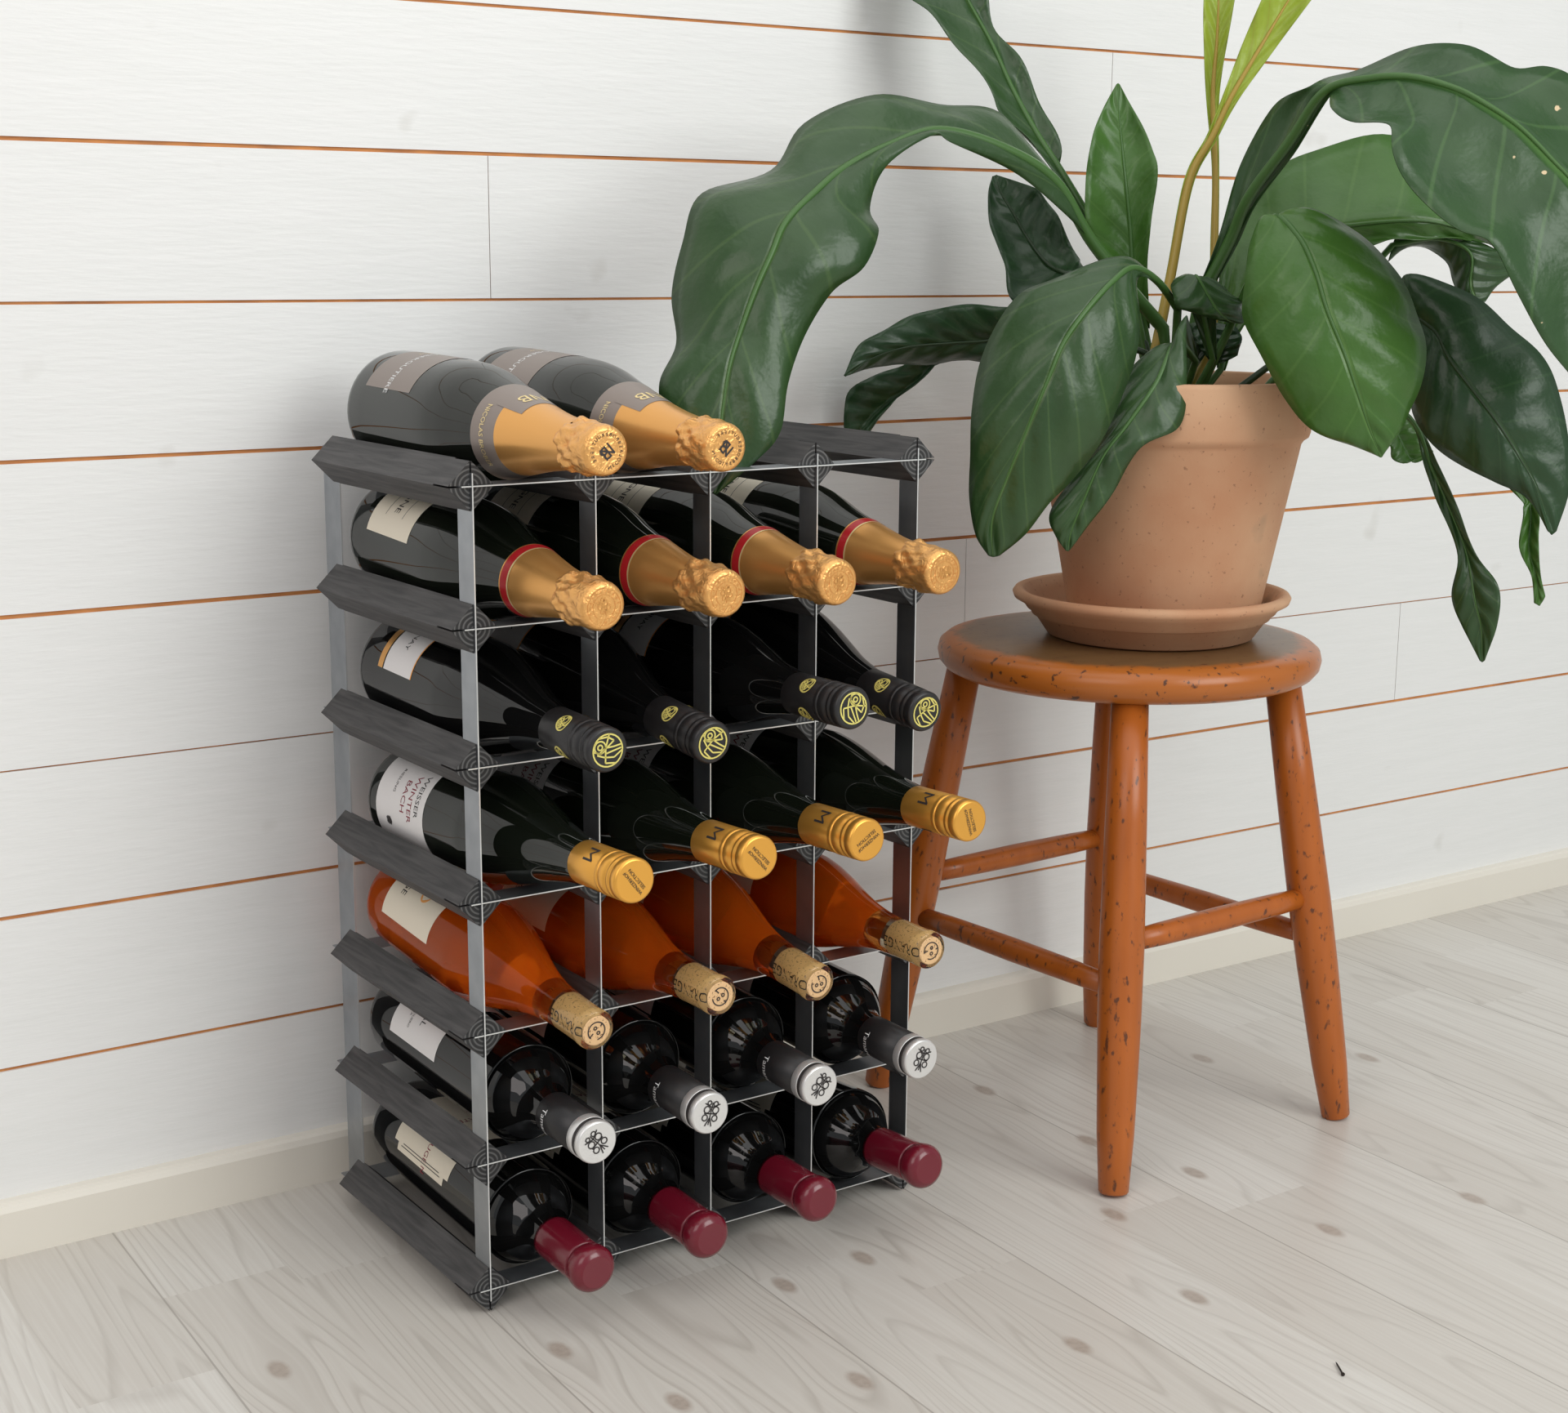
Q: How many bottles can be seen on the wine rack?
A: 26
